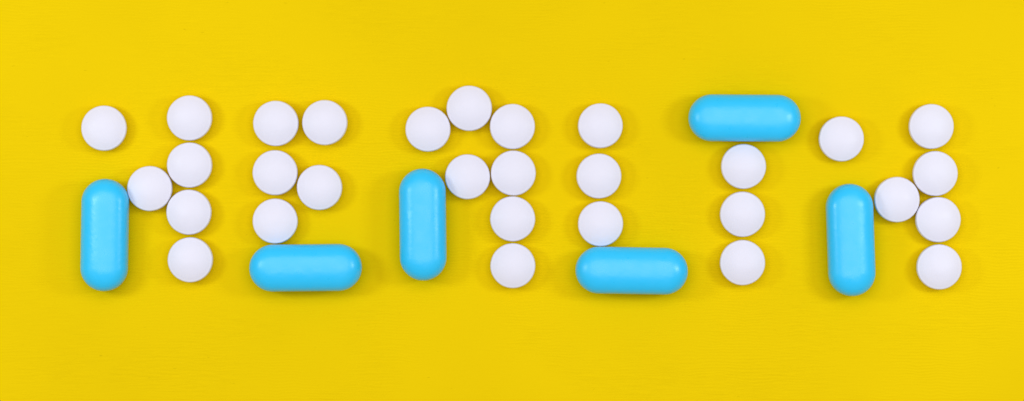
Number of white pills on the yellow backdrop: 30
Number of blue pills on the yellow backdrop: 6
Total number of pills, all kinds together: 36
